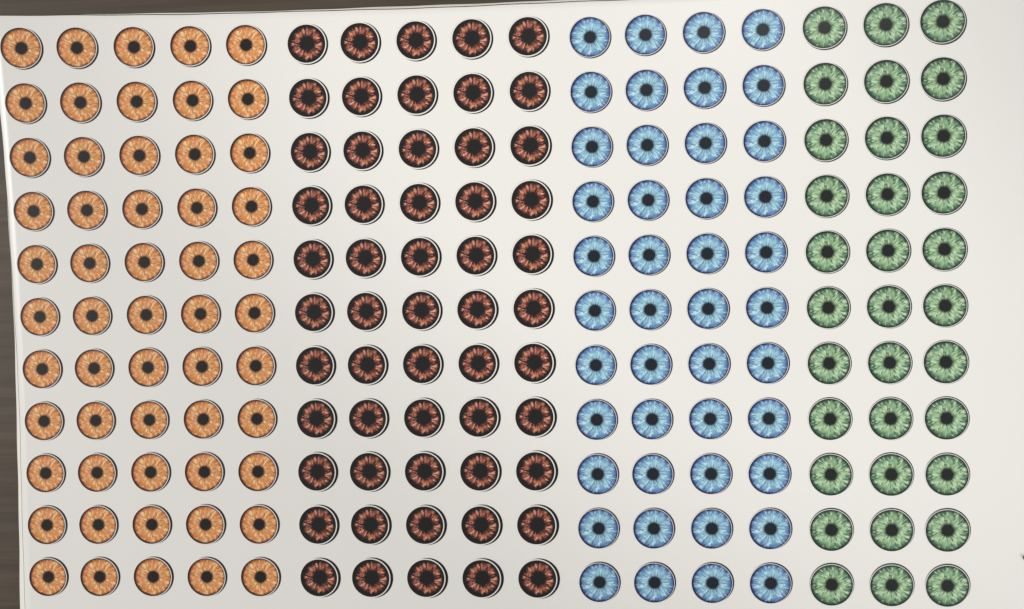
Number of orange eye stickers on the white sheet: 55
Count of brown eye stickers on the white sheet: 55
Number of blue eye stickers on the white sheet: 44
